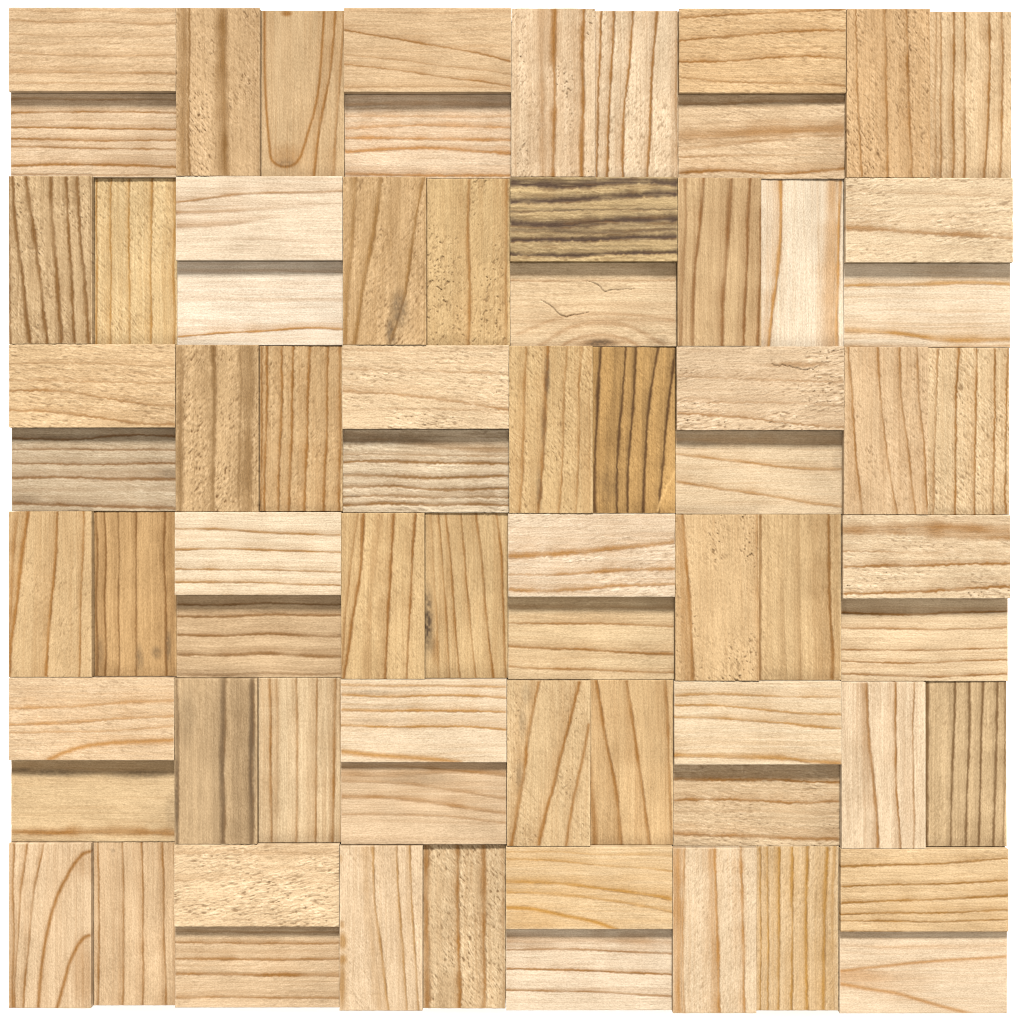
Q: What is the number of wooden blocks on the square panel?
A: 72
